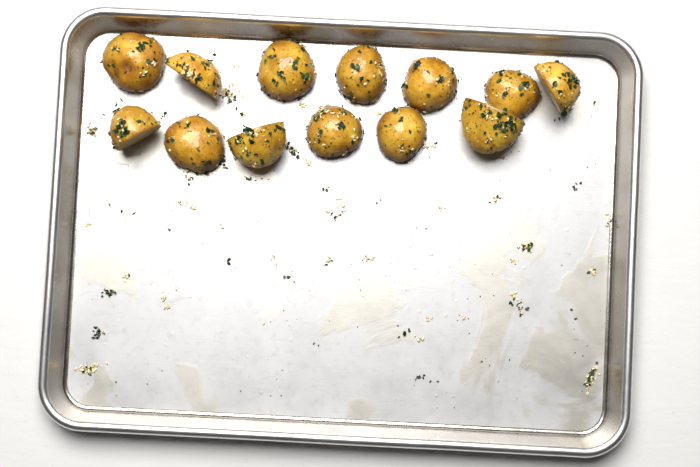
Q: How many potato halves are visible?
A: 13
